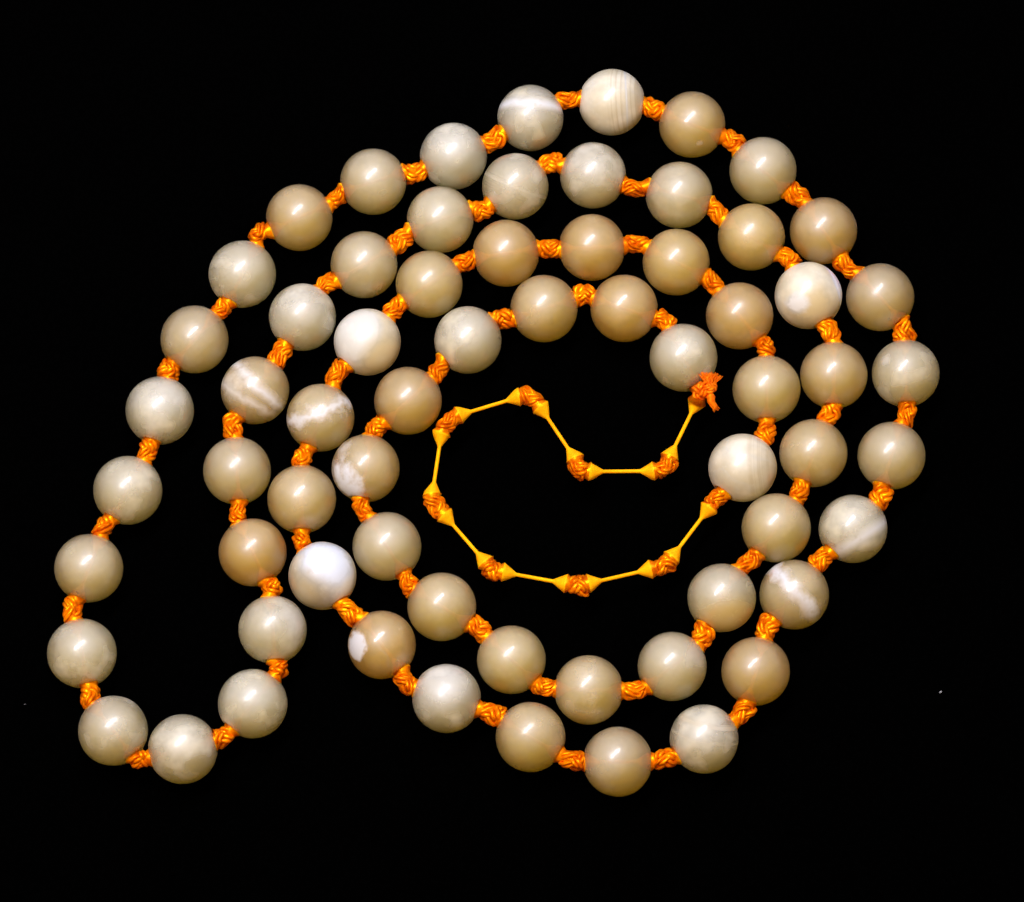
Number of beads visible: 66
